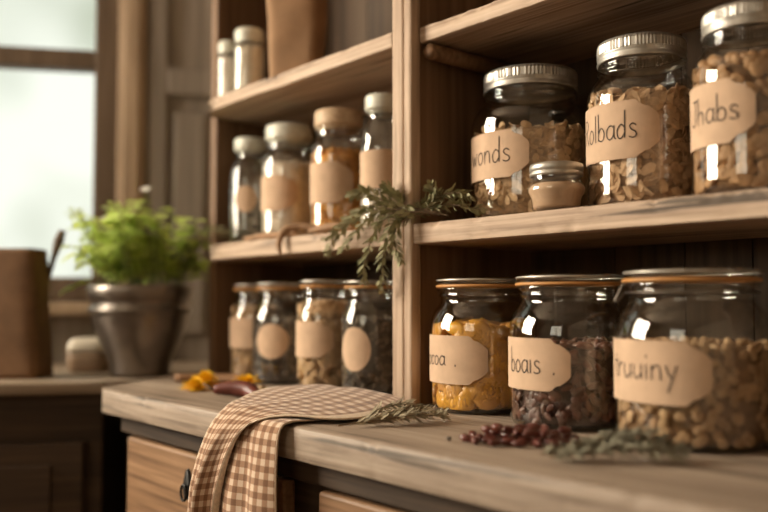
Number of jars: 17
